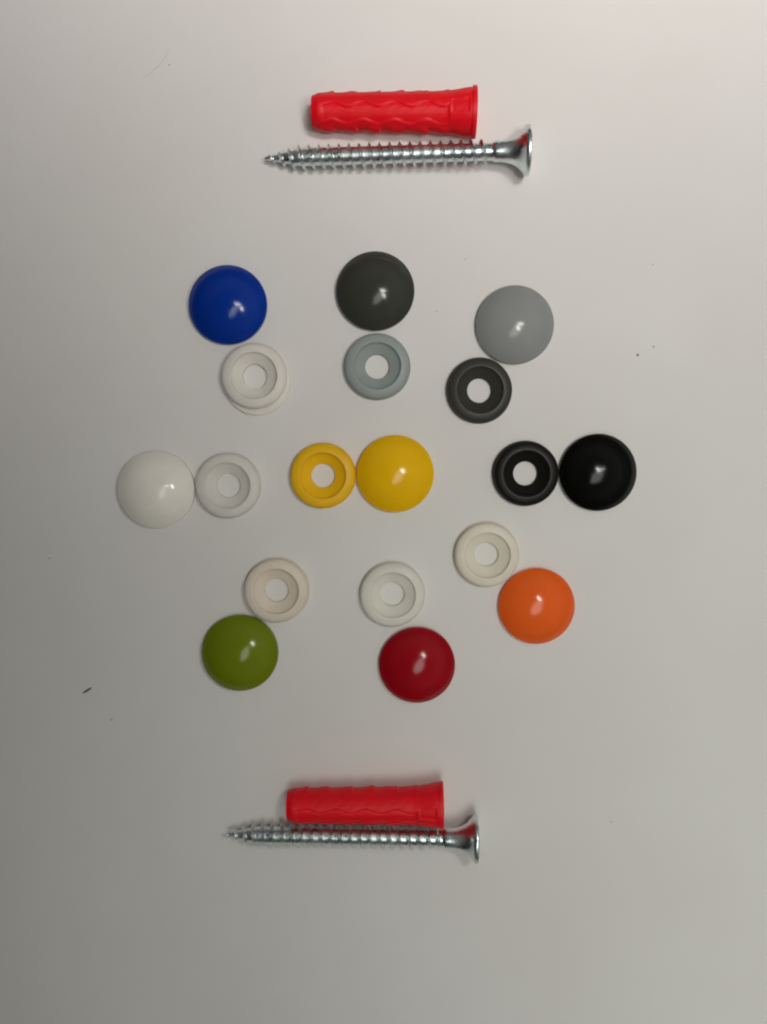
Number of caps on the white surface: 9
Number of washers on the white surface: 9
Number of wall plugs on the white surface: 2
